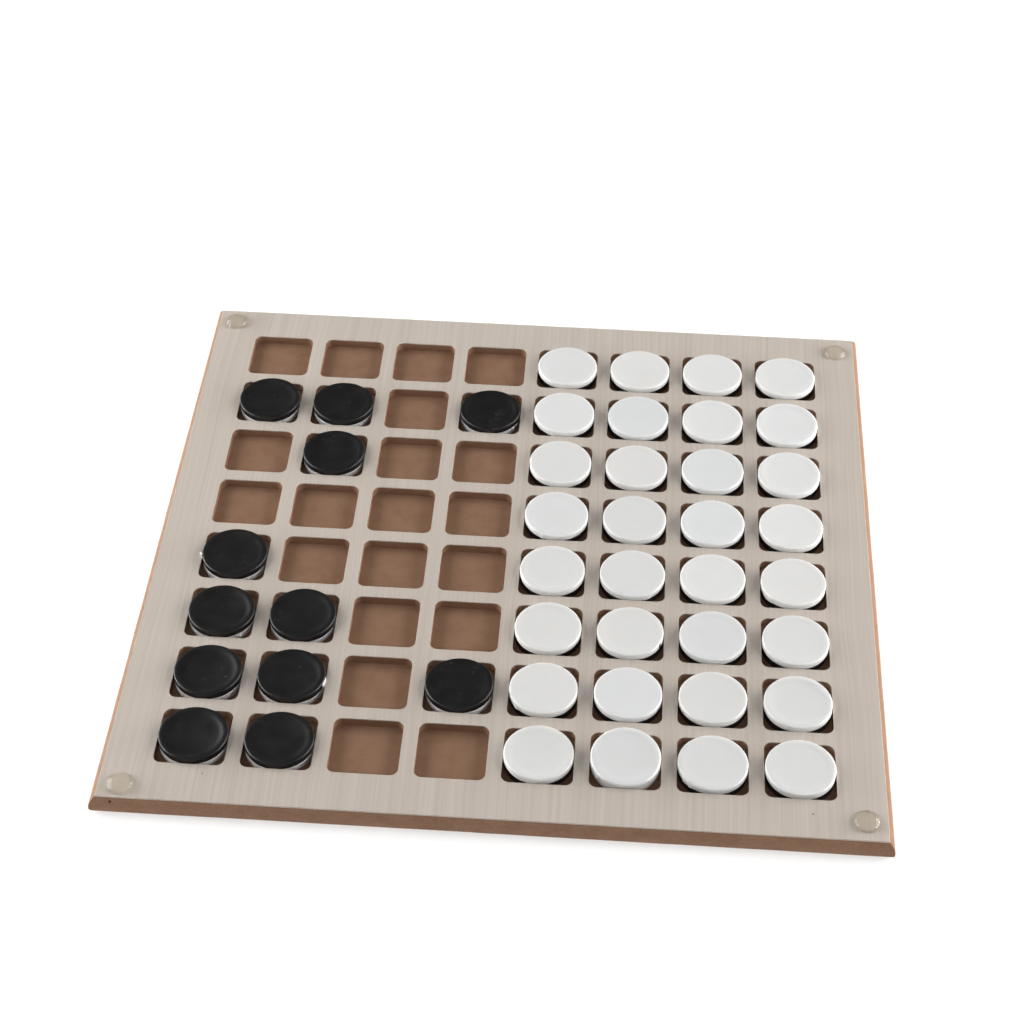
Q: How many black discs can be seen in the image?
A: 12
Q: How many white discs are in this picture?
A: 32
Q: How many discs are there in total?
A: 44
